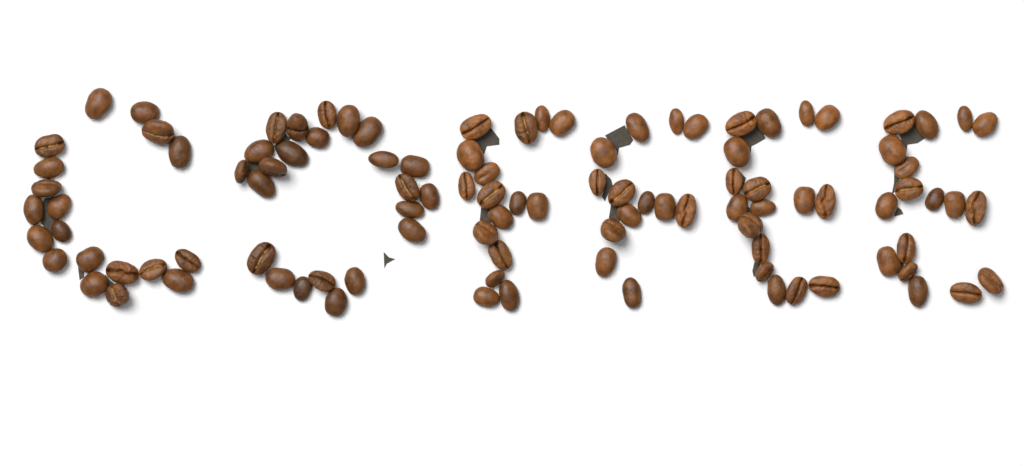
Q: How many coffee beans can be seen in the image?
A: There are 105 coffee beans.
